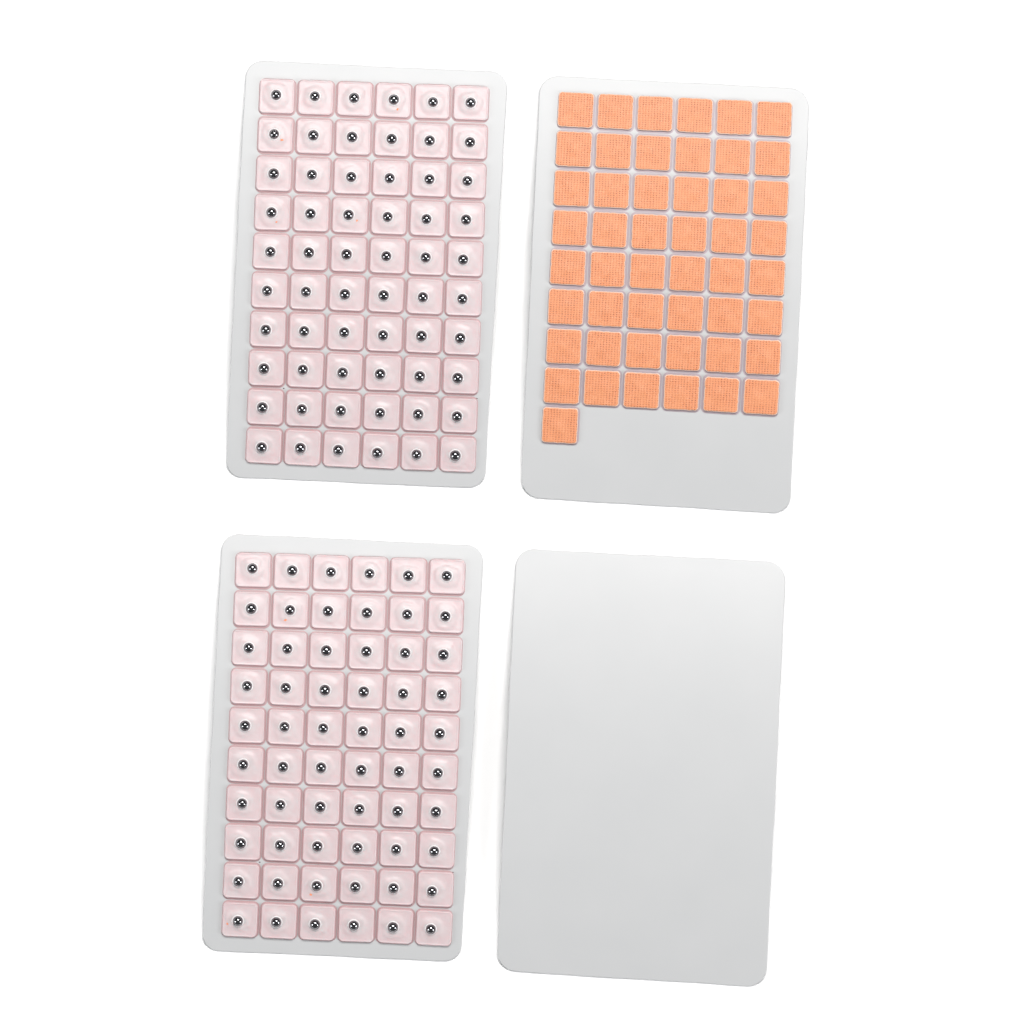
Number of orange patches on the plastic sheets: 49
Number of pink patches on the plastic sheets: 120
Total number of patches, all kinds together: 169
